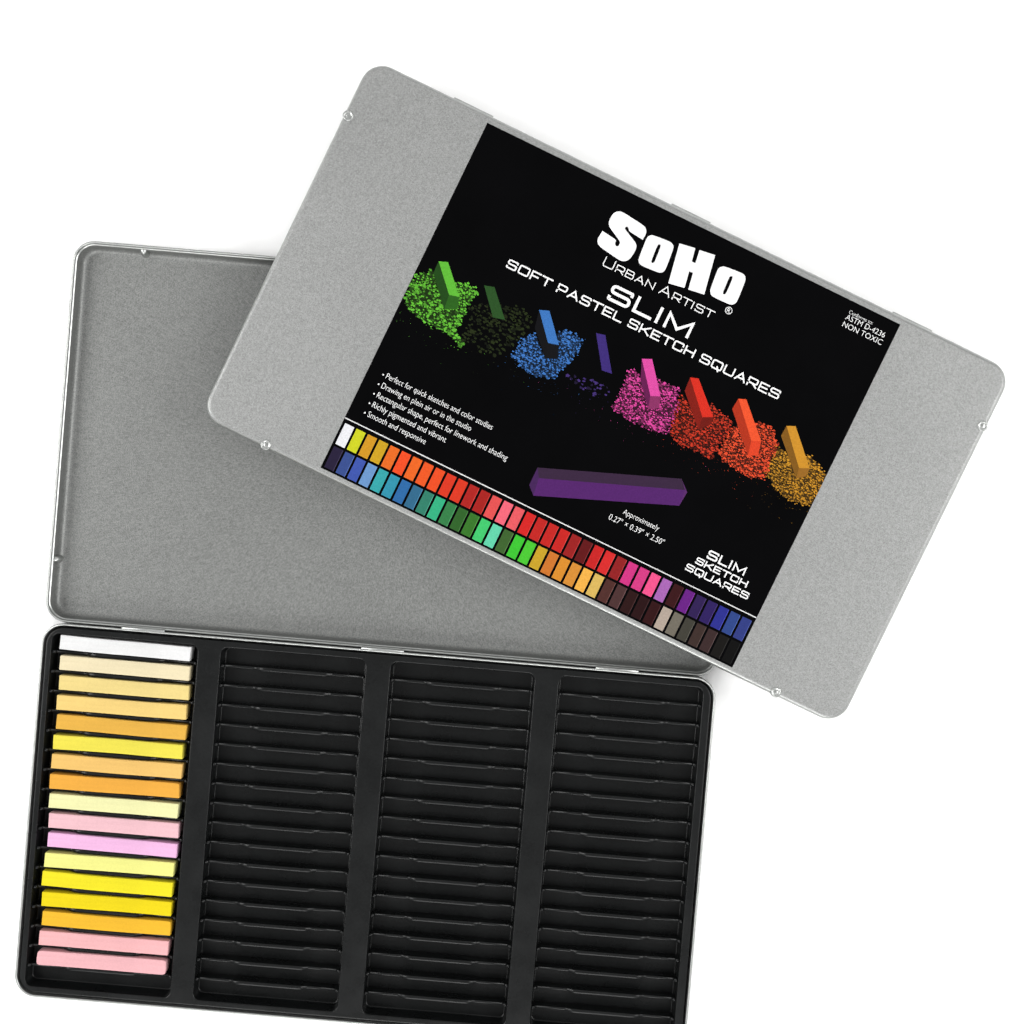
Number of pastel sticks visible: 17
